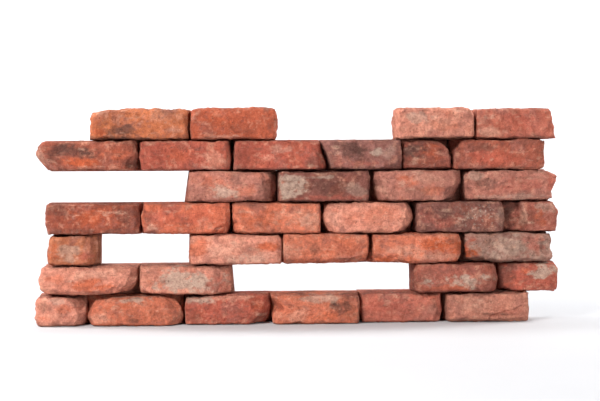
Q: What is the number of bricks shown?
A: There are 35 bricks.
